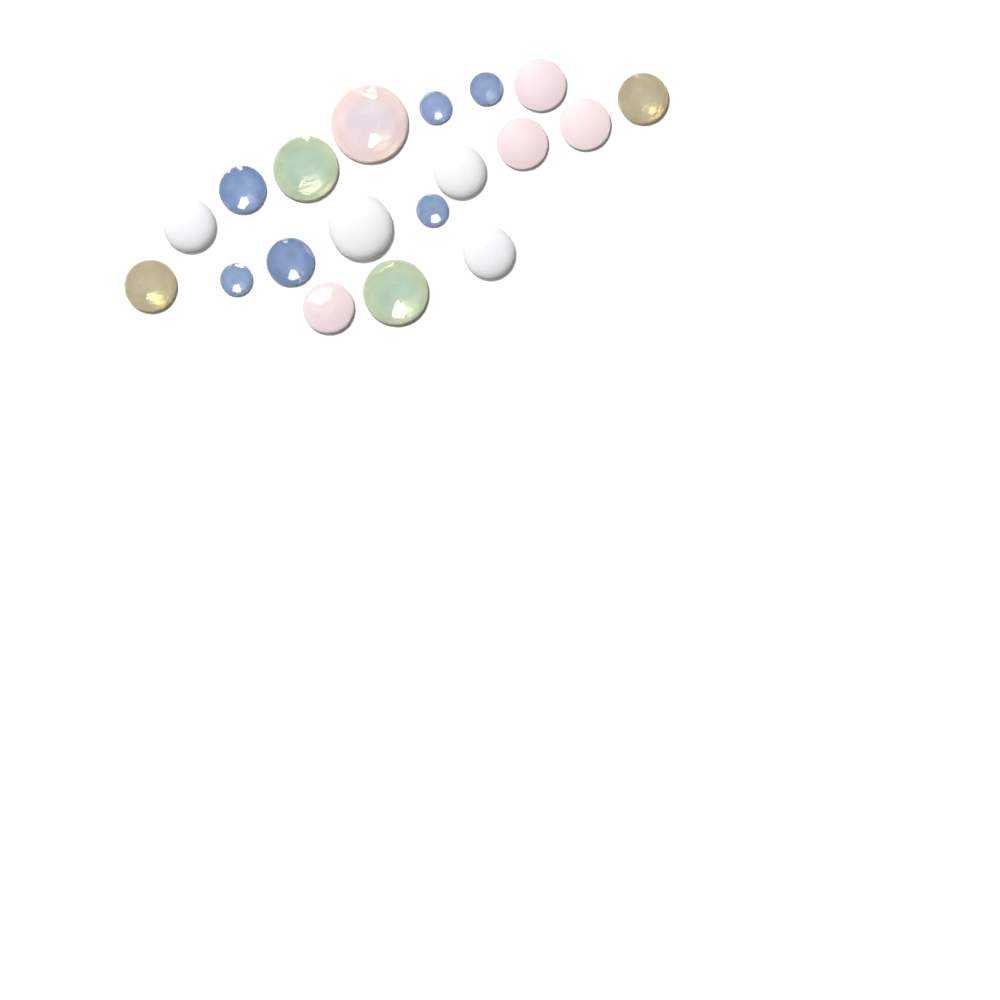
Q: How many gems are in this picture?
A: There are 19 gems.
